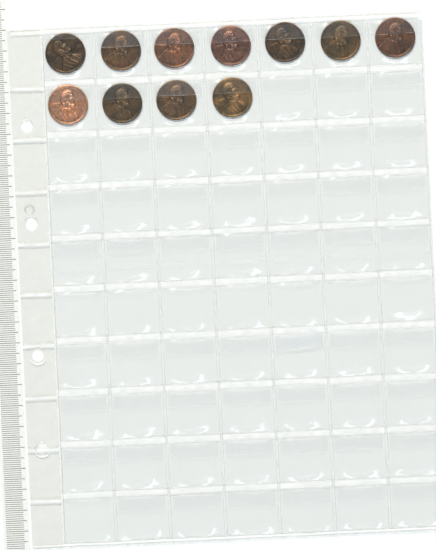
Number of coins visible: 11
